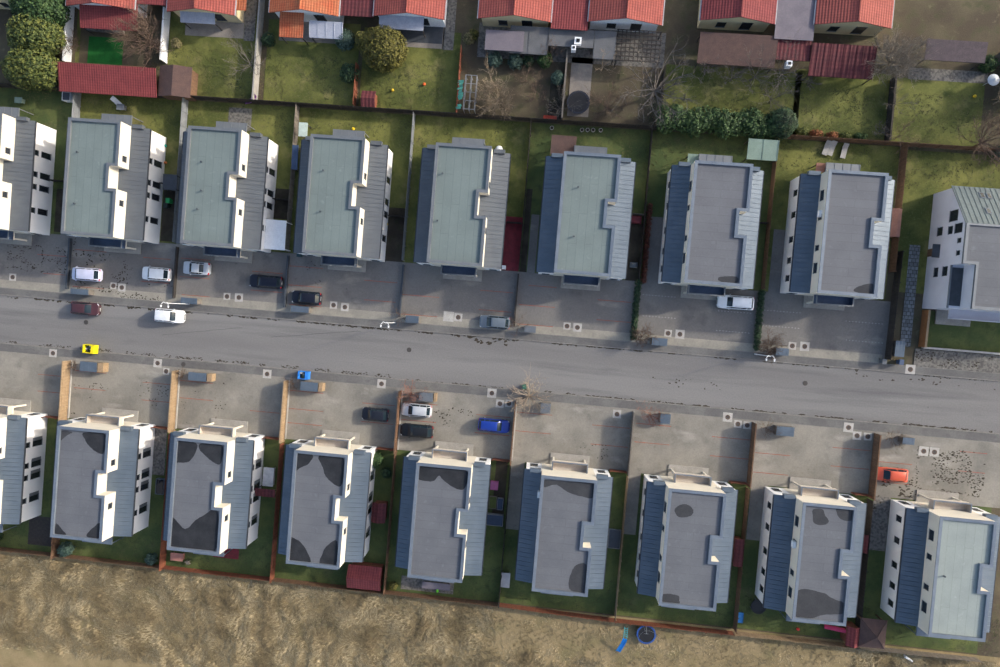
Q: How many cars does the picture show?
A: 14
